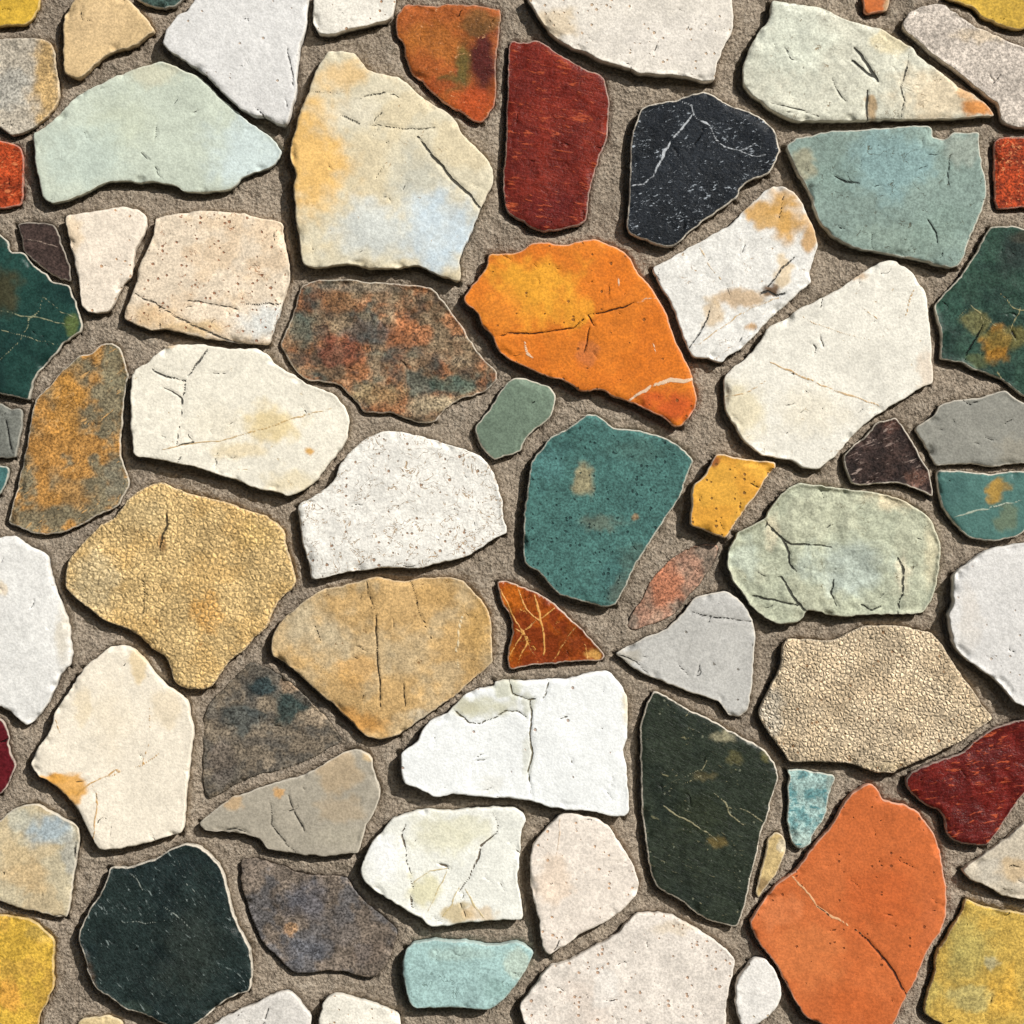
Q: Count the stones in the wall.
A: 72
